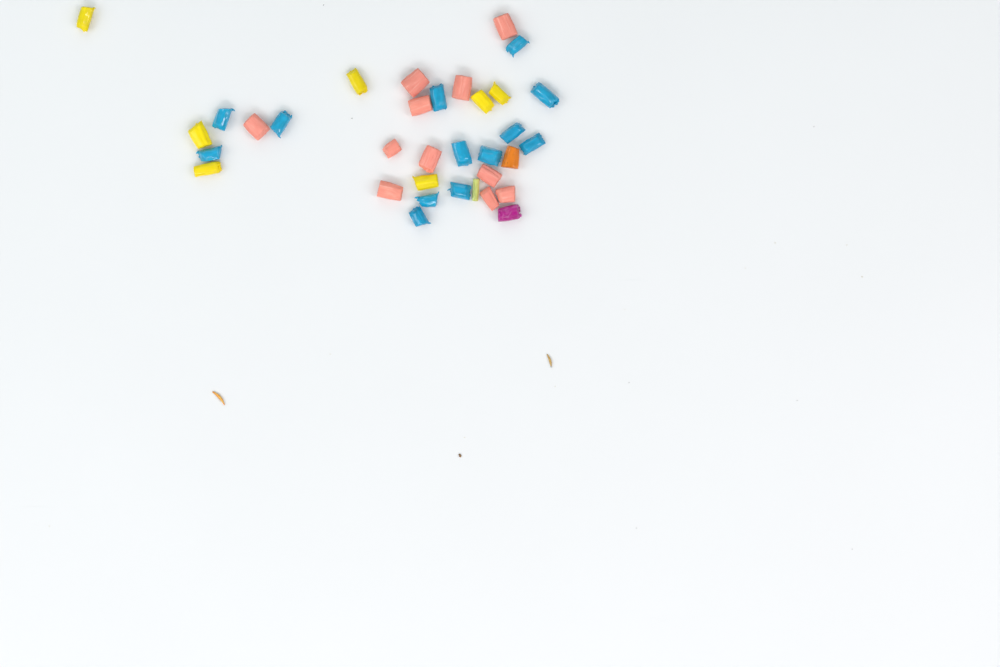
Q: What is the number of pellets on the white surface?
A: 34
